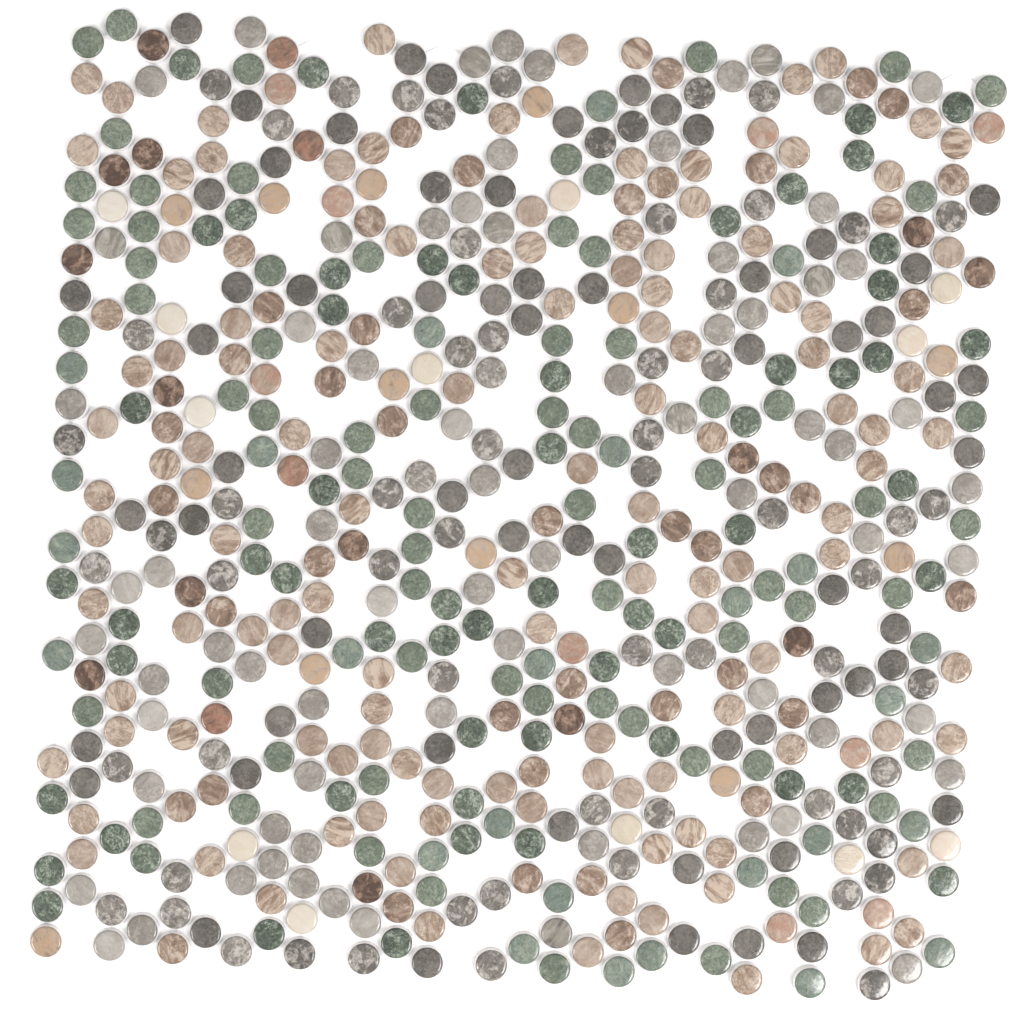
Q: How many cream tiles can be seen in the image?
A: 12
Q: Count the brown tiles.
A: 200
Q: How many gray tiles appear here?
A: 200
